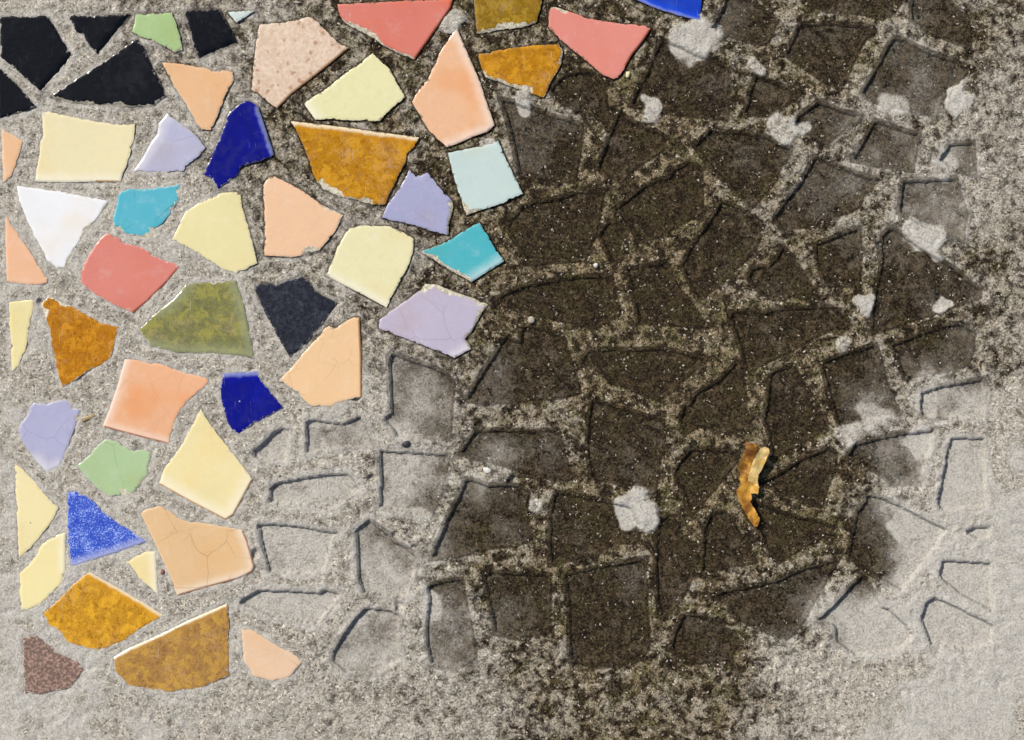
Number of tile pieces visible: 51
